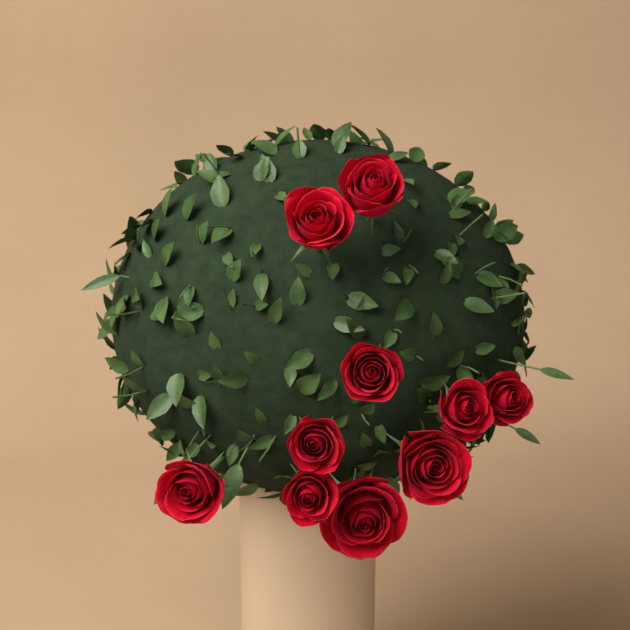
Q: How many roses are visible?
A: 10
